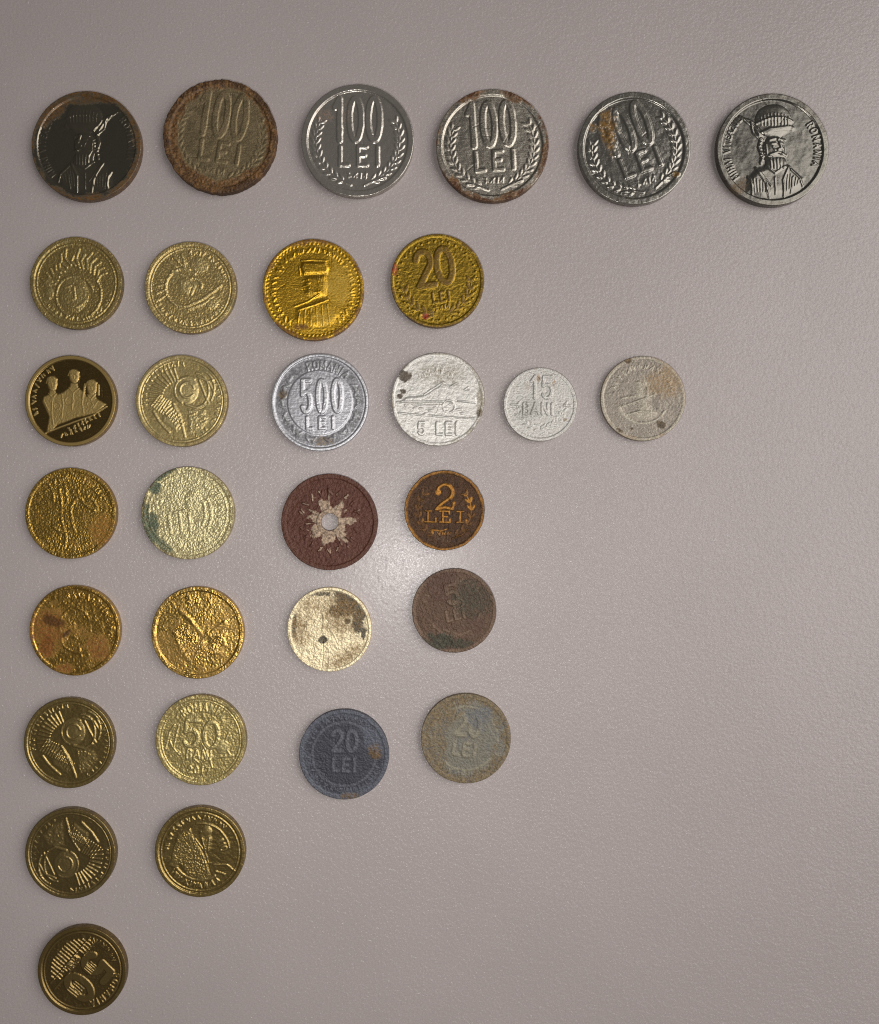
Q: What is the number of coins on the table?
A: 31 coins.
